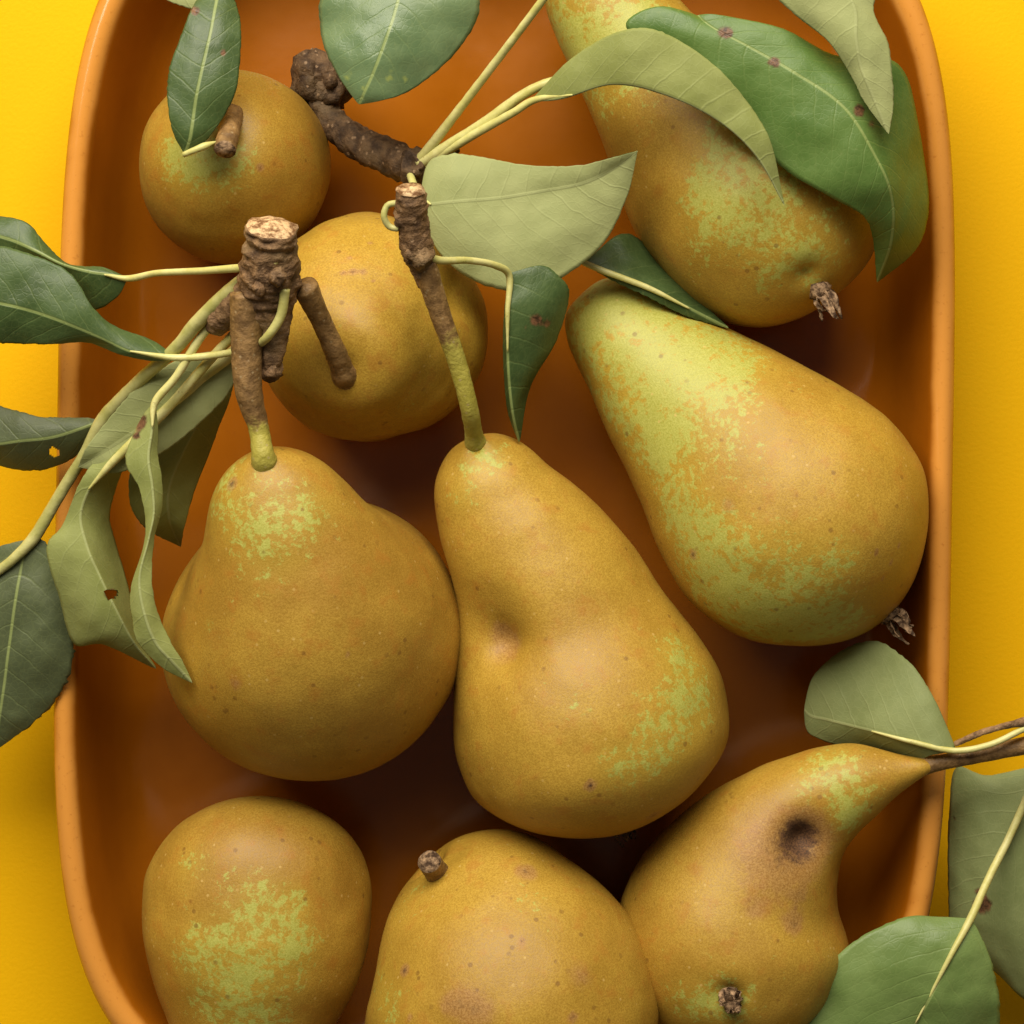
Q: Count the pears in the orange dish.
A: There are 9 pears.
